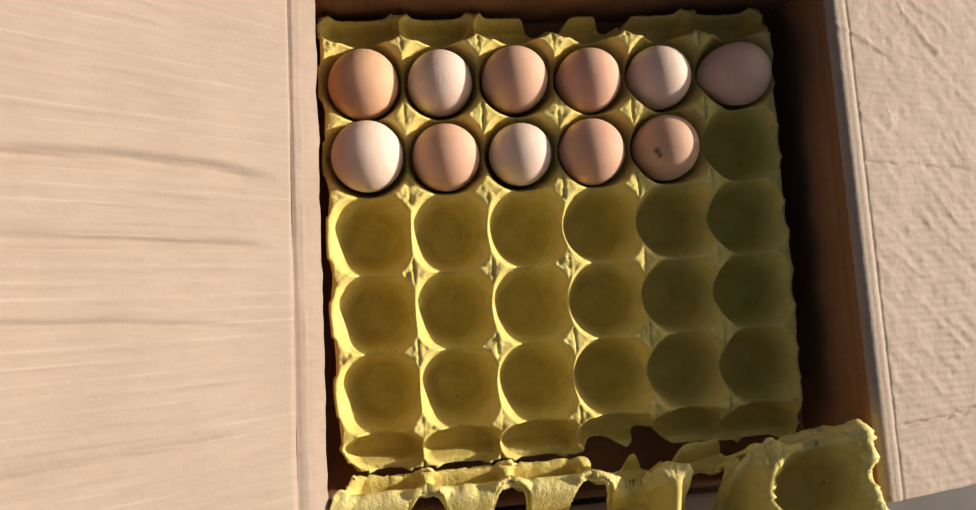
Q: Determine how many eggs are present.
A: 11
